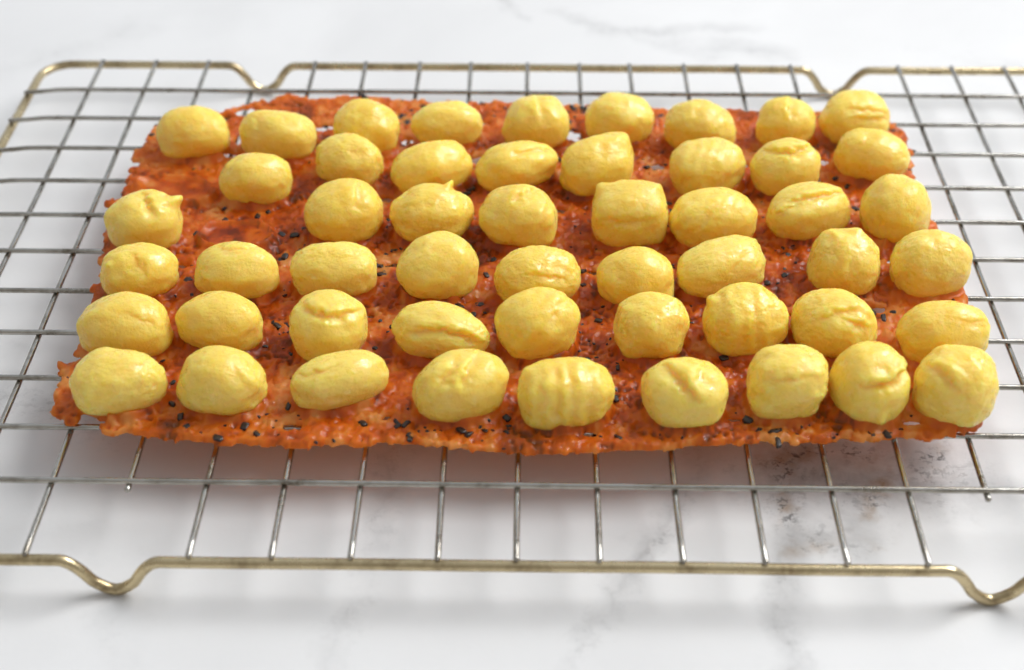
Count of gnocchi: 52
